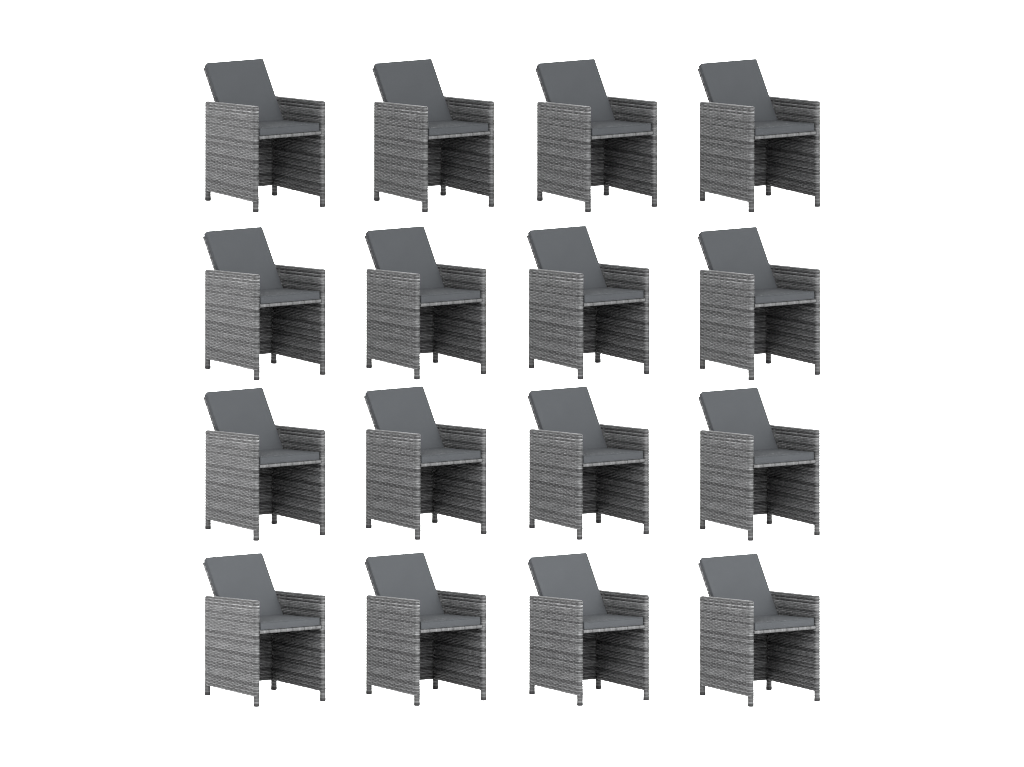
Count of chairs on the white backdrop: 16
